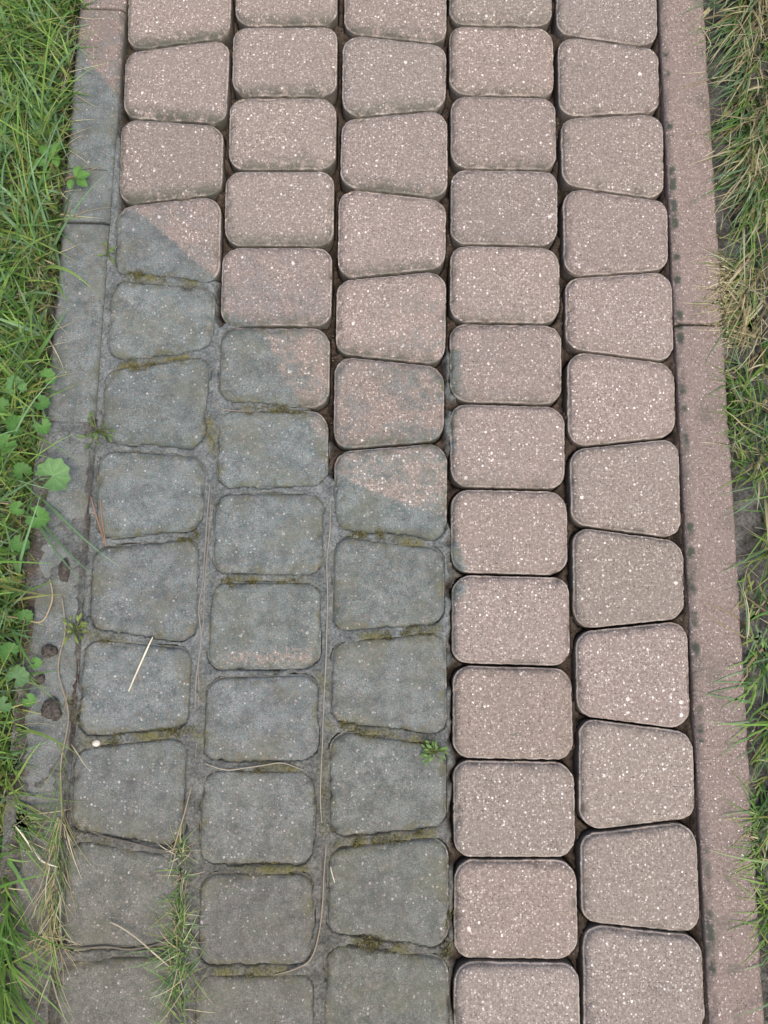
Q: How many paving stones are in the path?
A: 62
